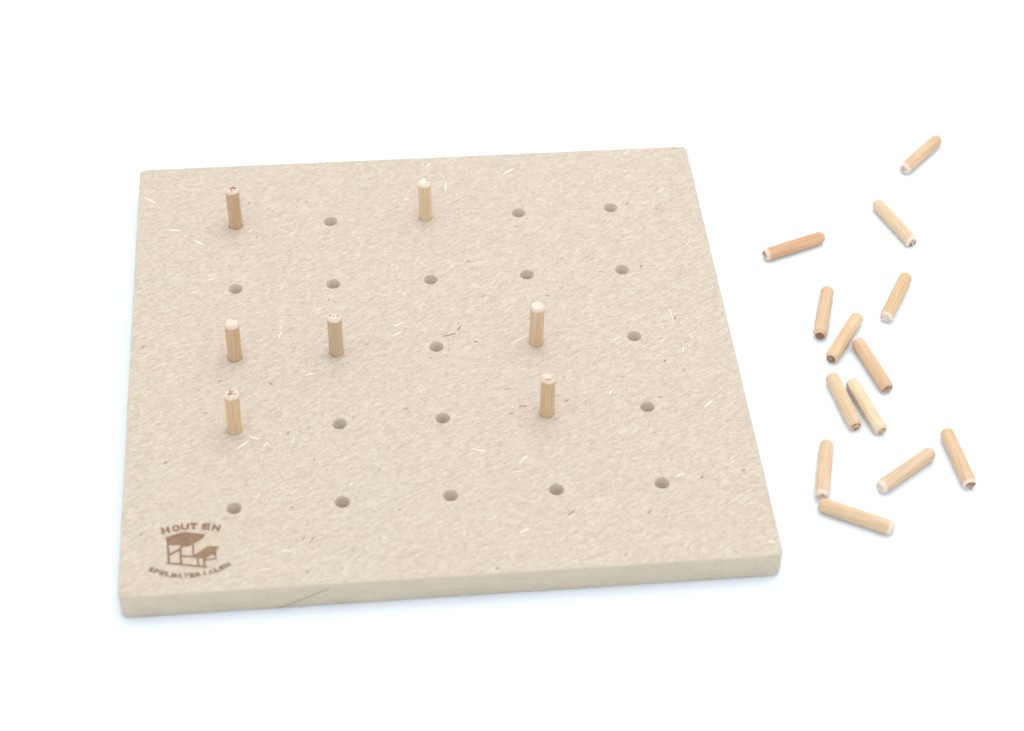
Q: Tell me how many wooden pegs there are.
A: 20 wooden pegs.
